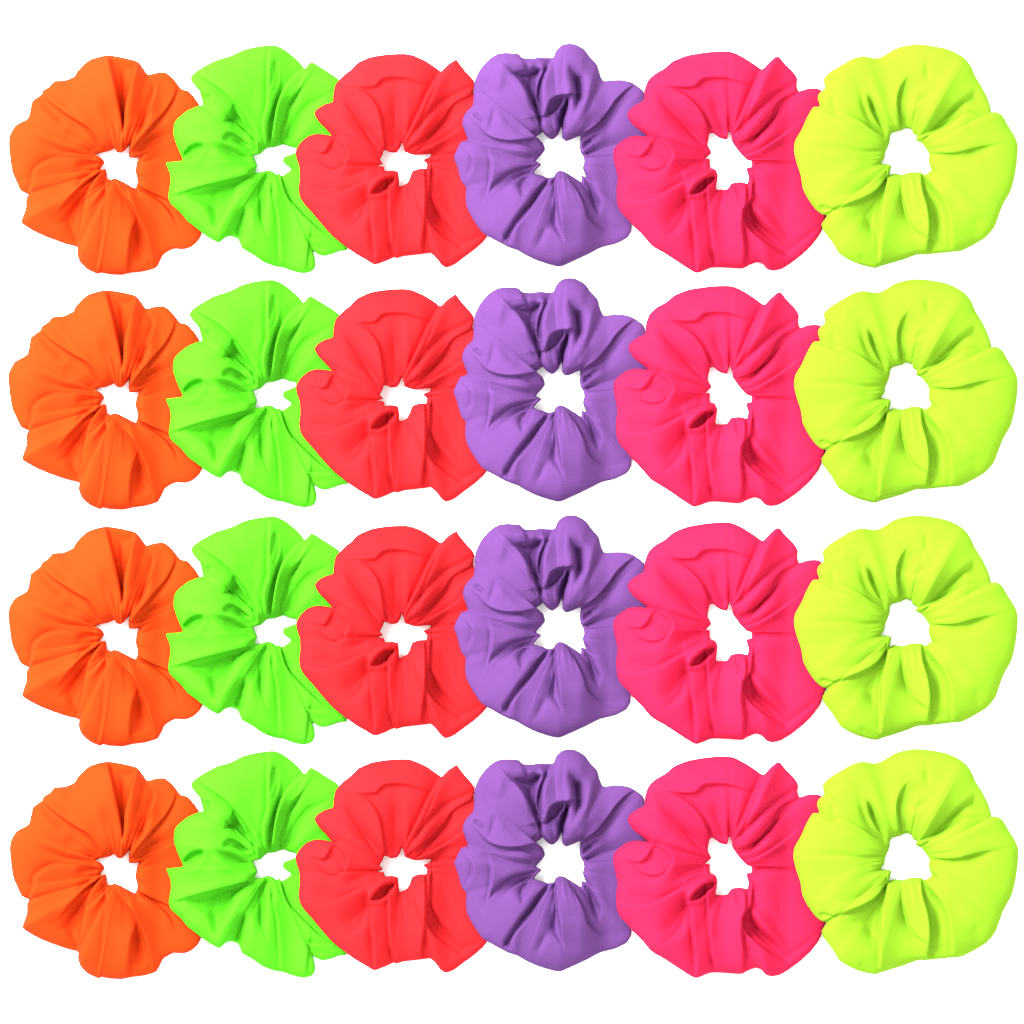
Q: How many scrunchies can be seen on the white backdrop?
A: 24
